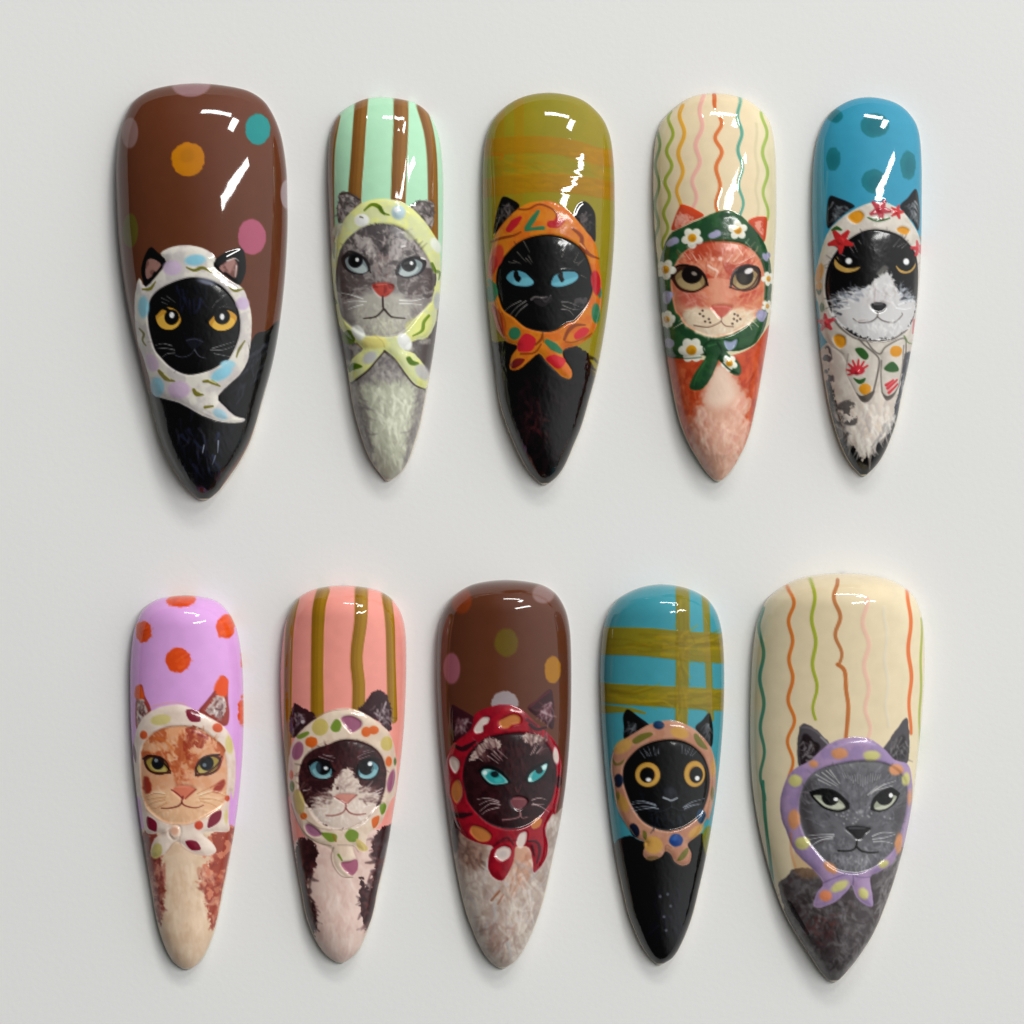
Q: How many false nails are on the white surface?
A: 10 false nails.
